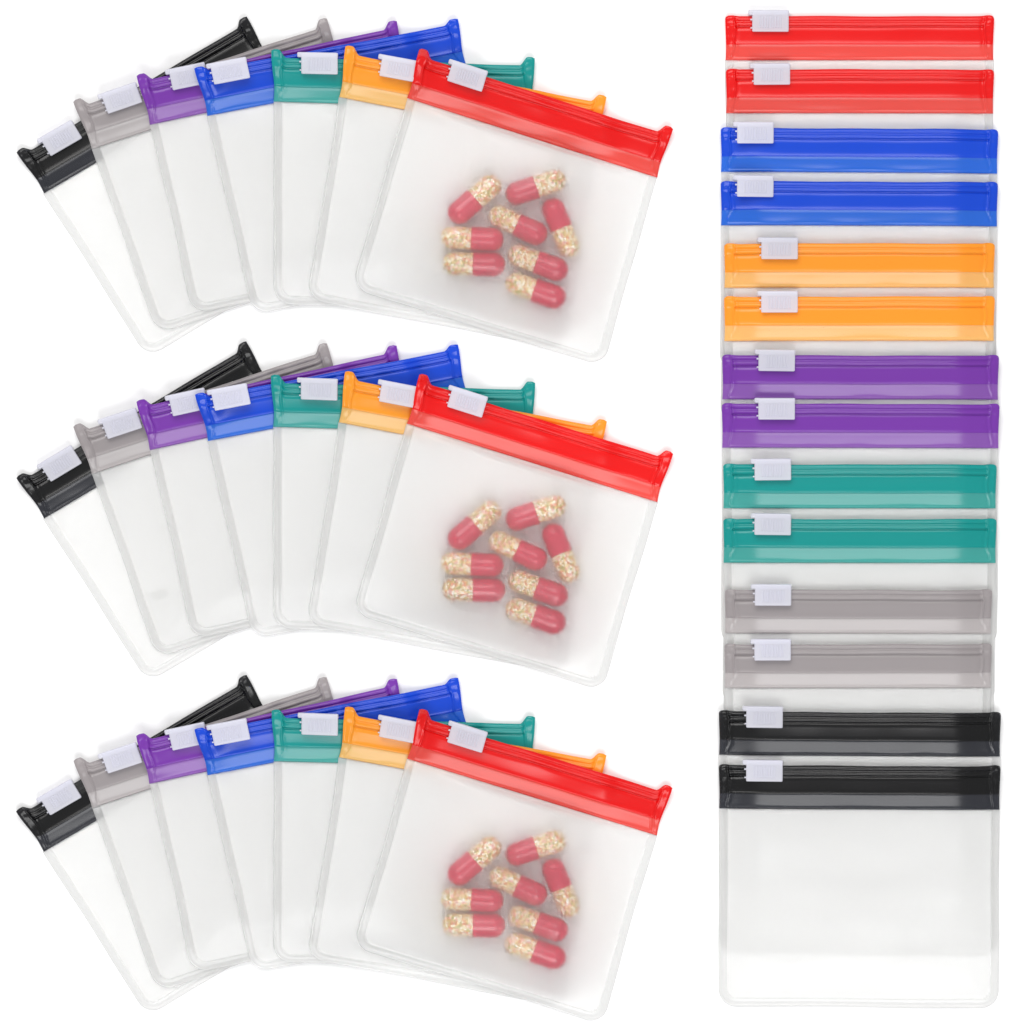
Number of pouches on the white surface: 35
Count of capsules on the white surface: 24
